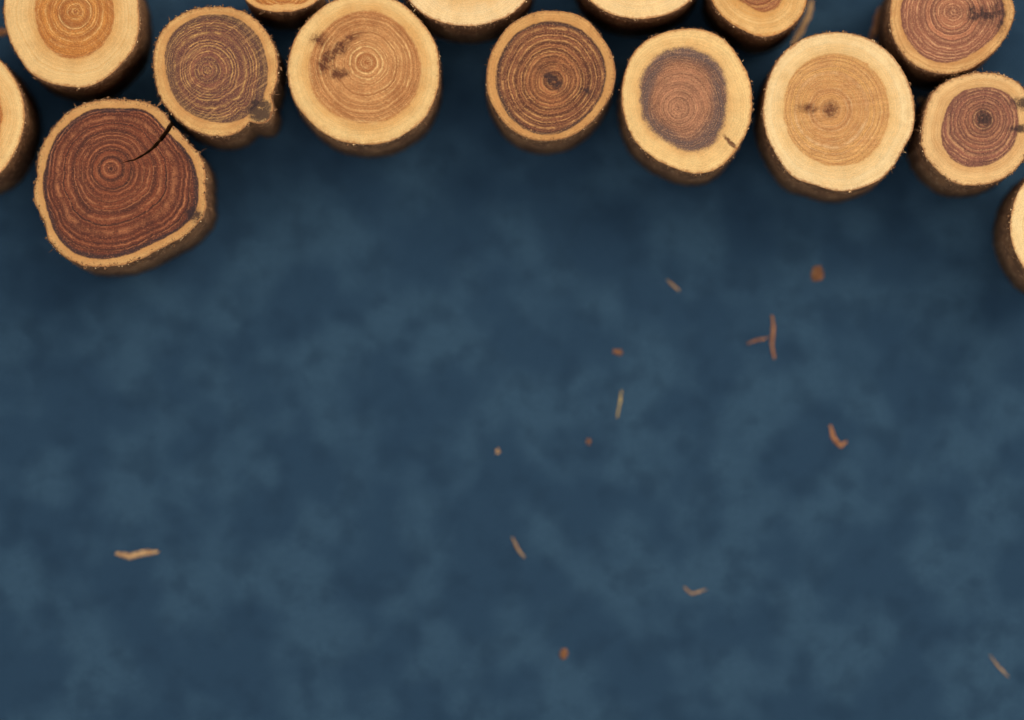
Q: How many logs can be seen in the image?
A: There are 15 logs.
